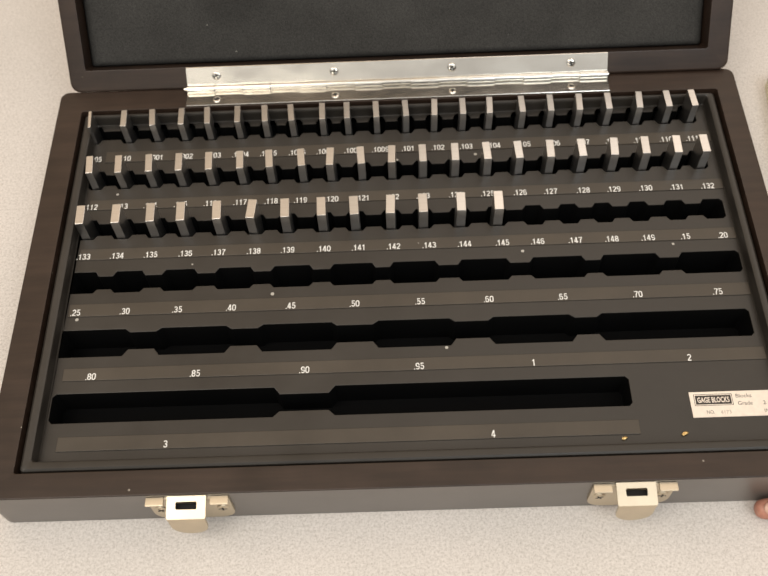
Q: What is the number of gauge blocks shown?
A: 56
